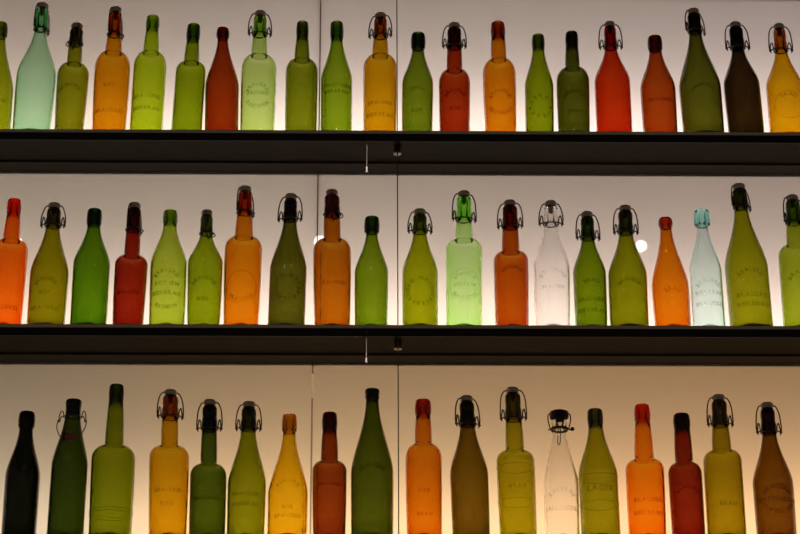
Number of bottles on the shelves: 59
